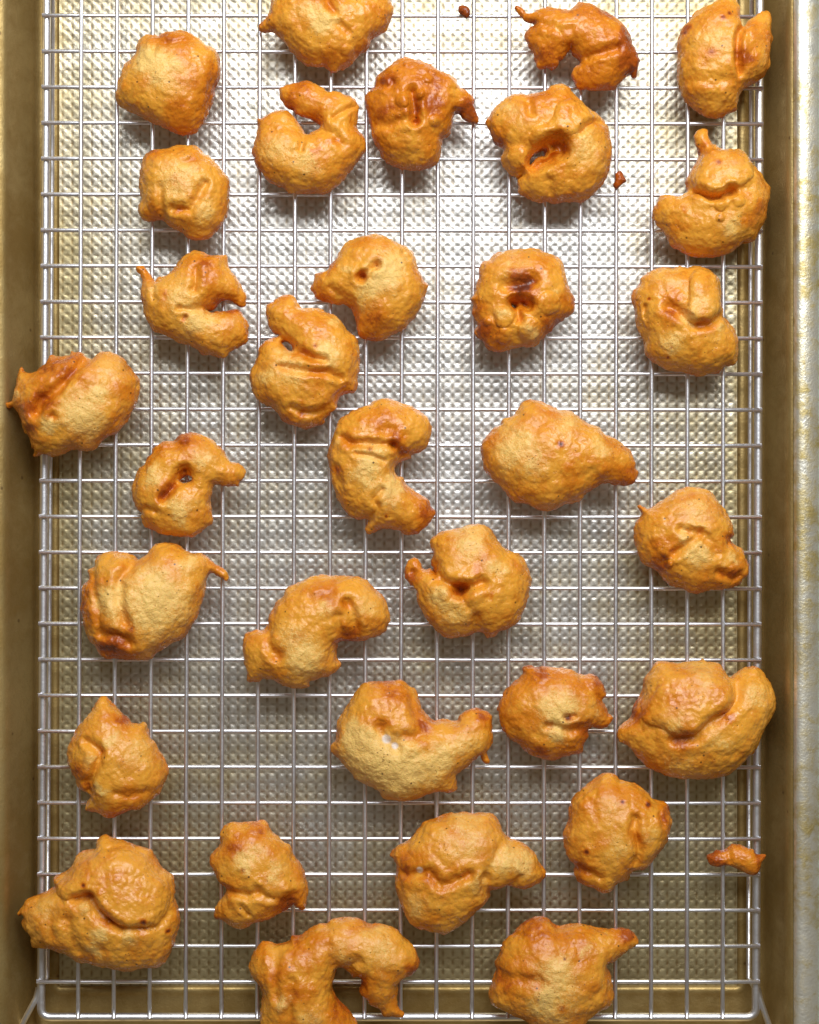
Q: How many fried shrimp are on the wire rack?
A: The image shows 32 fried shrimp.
